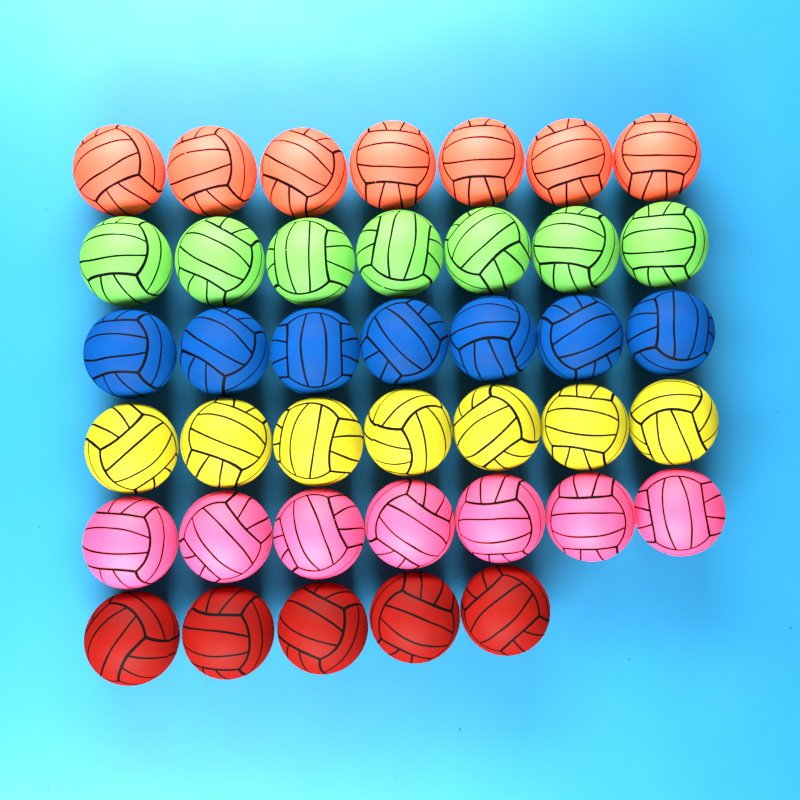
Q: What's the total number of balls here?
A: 40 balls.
